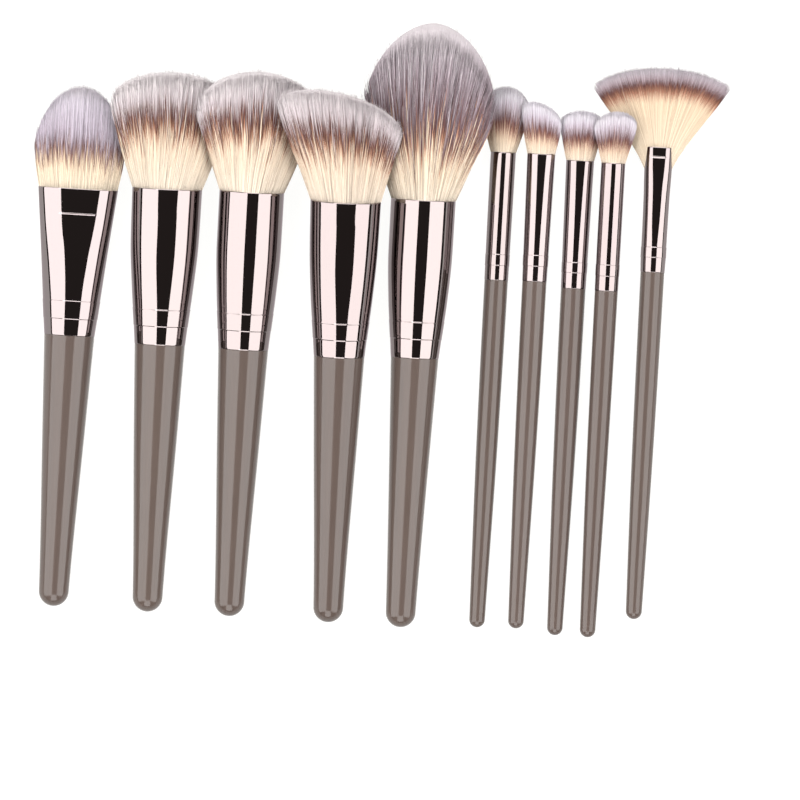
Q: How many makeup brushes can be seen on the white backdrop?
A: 10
